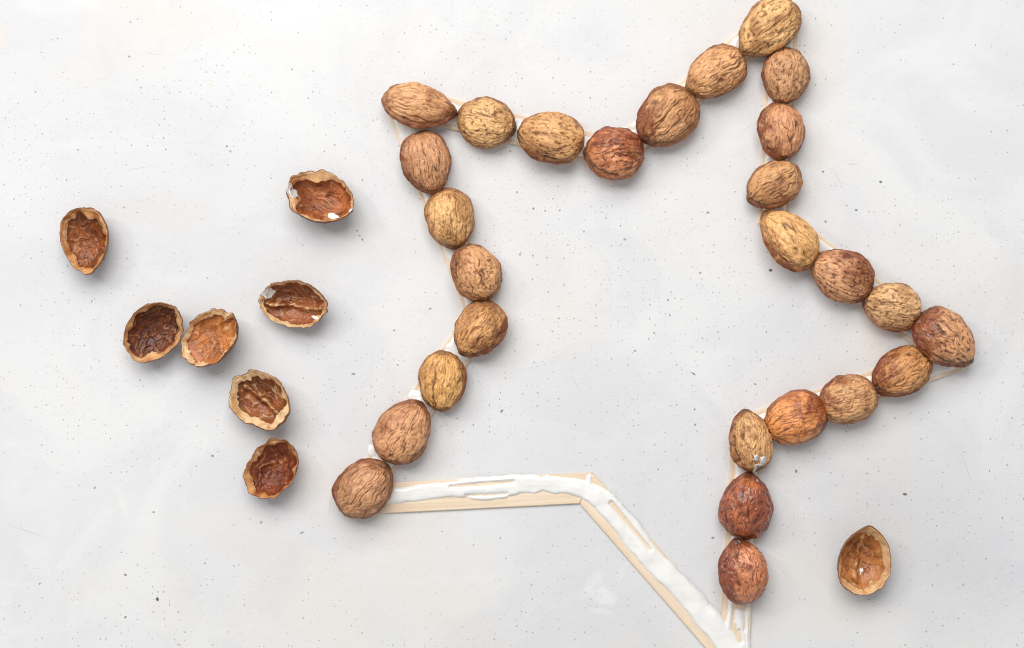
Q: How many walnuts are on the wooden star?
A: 27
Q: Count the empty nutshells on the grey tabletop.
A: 8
